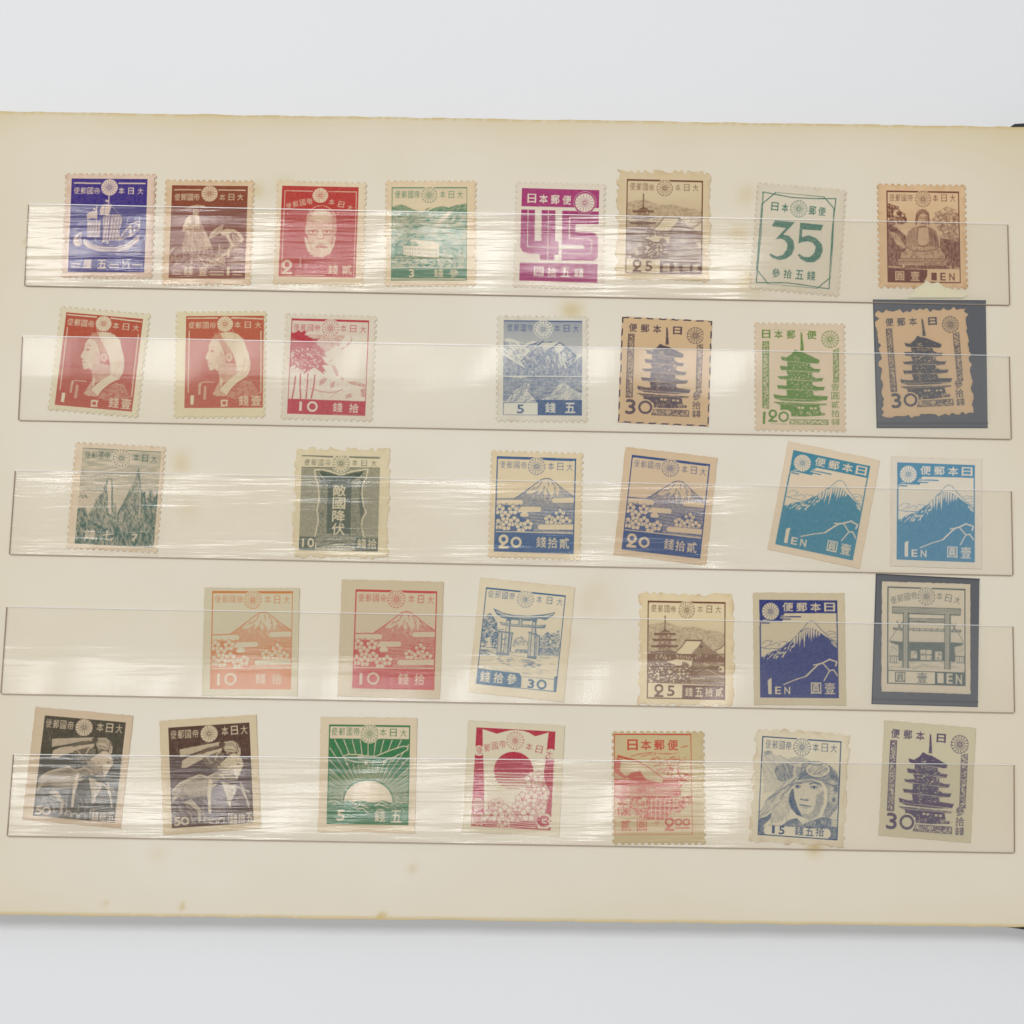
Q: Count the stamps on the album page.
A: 34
